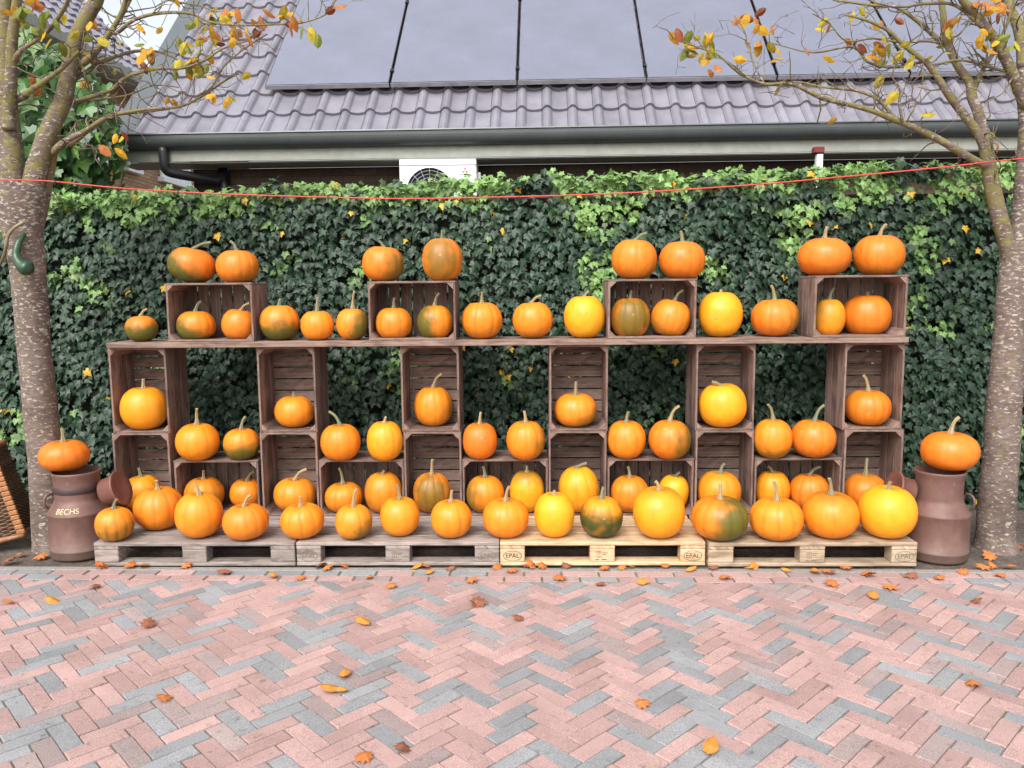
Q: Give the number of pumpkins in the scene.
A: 75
